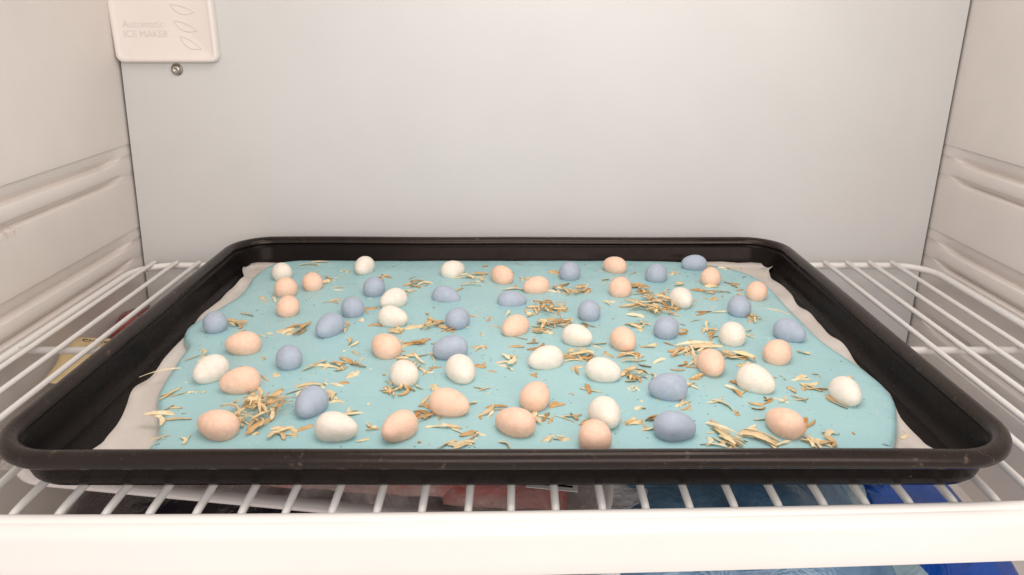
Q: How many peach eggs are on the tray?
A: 23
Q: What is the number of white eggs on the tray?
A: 17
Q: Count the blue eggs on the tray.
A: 19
